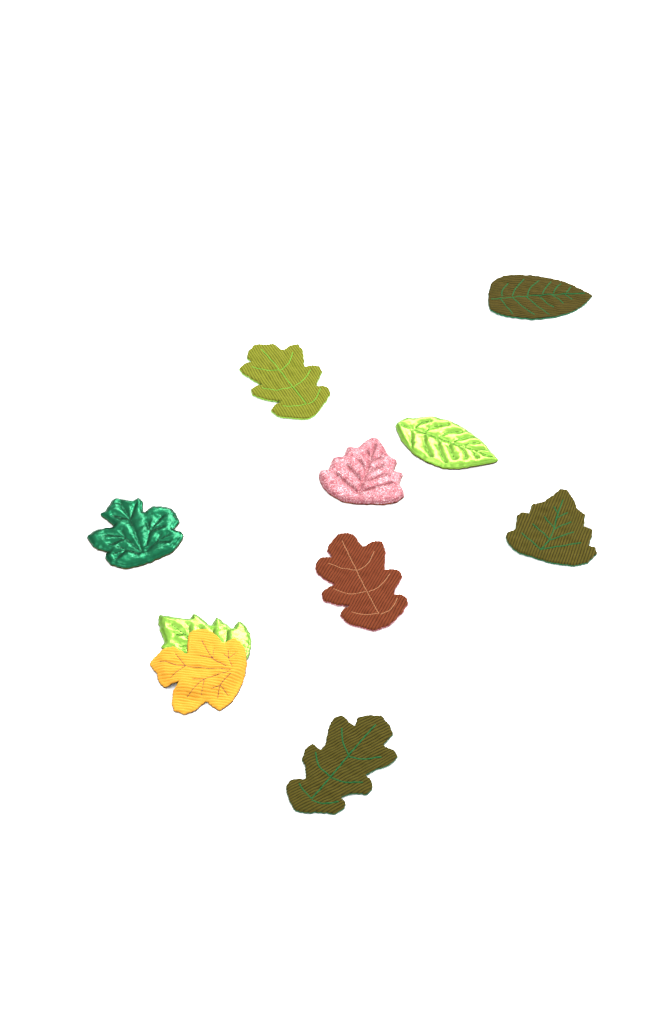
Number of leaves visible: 10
